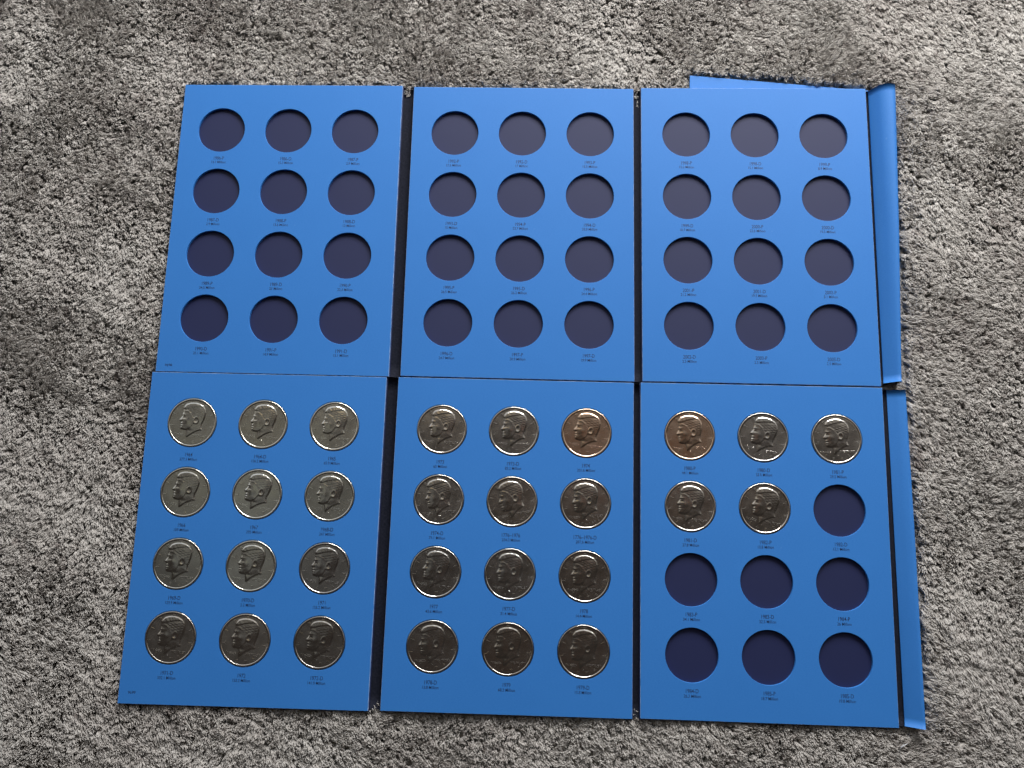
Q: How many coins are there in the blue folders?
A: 29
